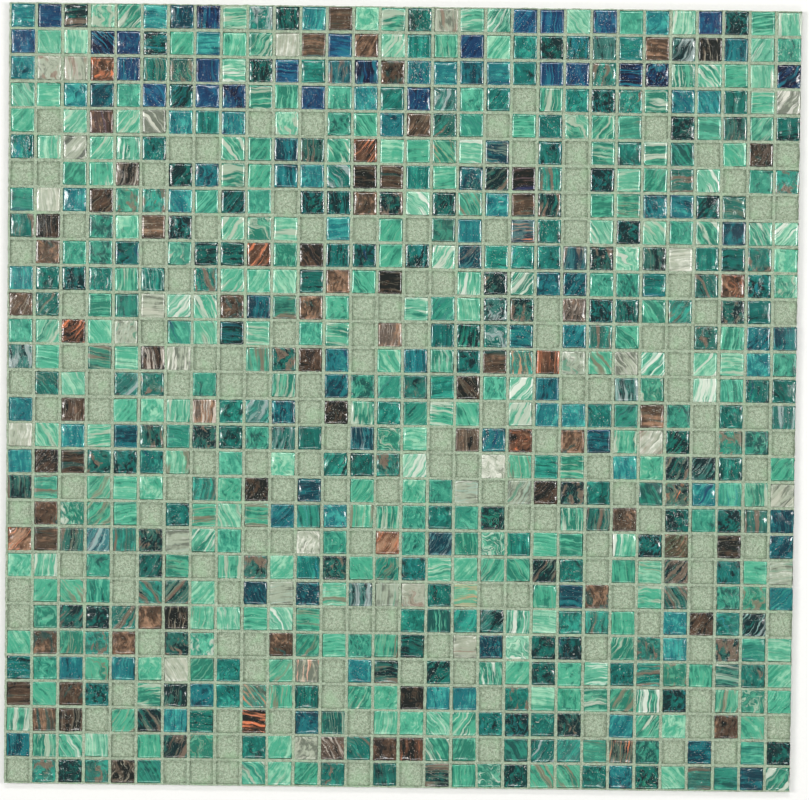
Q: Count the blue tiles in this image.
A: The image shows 25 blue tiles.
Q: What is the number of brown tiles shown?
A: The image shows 73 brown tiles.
